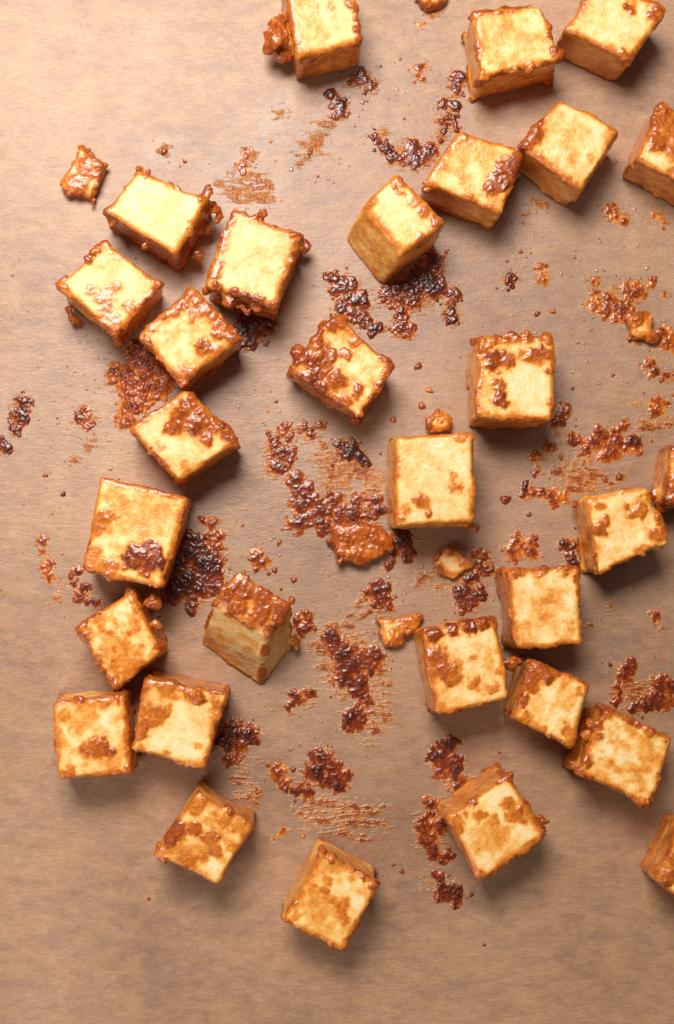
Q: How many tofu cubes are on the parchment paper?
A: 30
